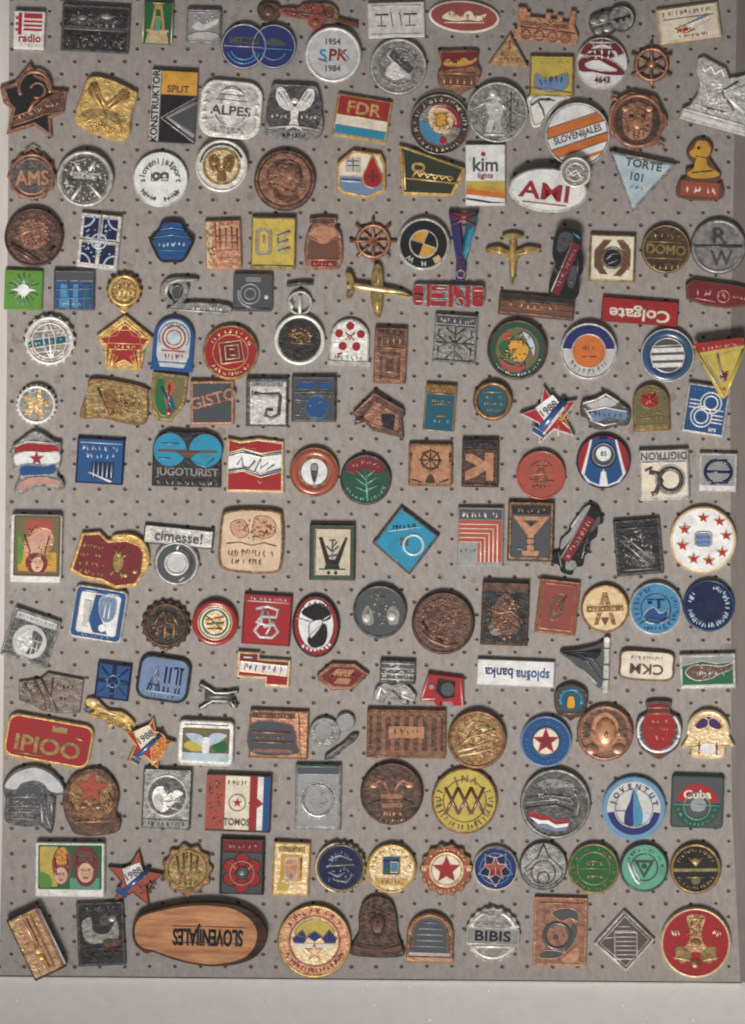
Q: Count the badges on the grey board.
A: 183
